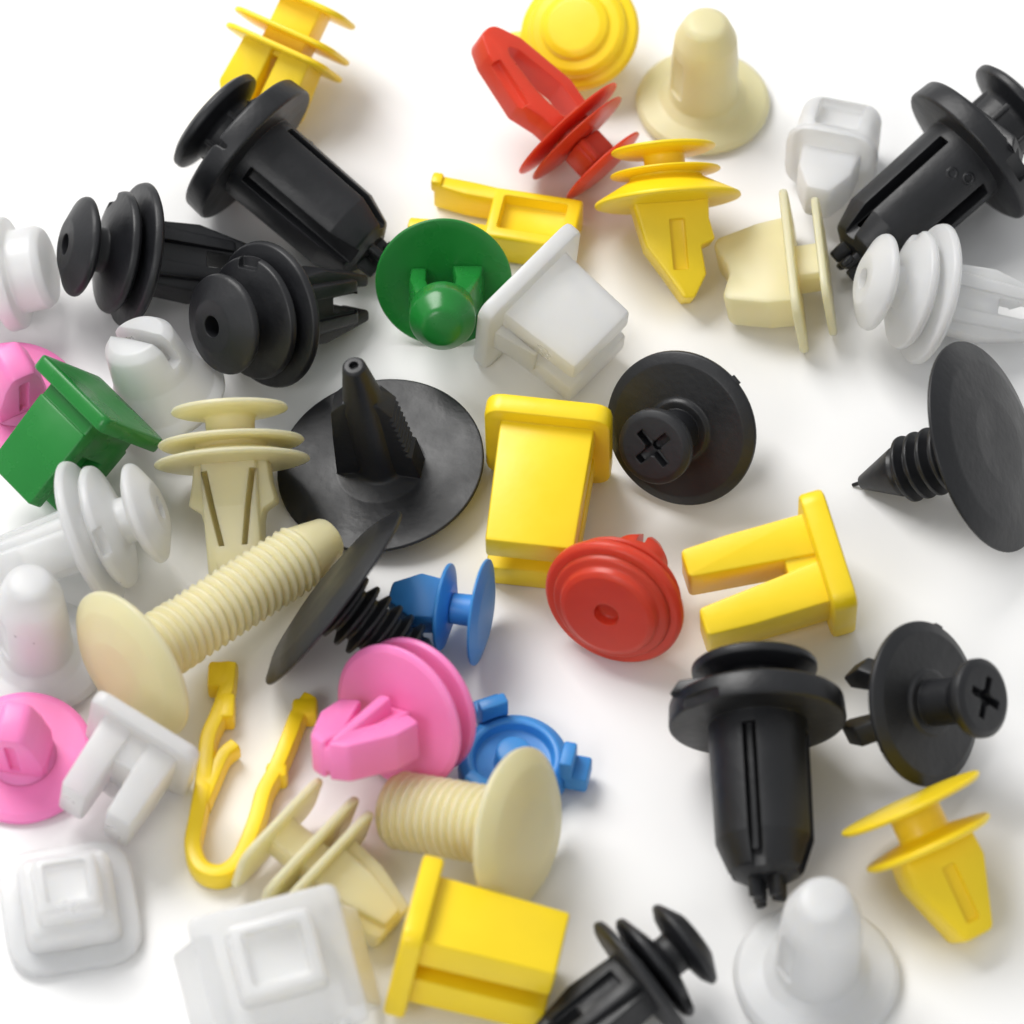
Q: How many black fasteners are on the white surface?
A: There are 11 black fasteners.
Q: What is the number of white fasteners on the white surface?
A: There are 11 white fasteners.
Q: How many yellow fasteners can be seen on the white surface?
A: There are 9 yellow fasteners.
